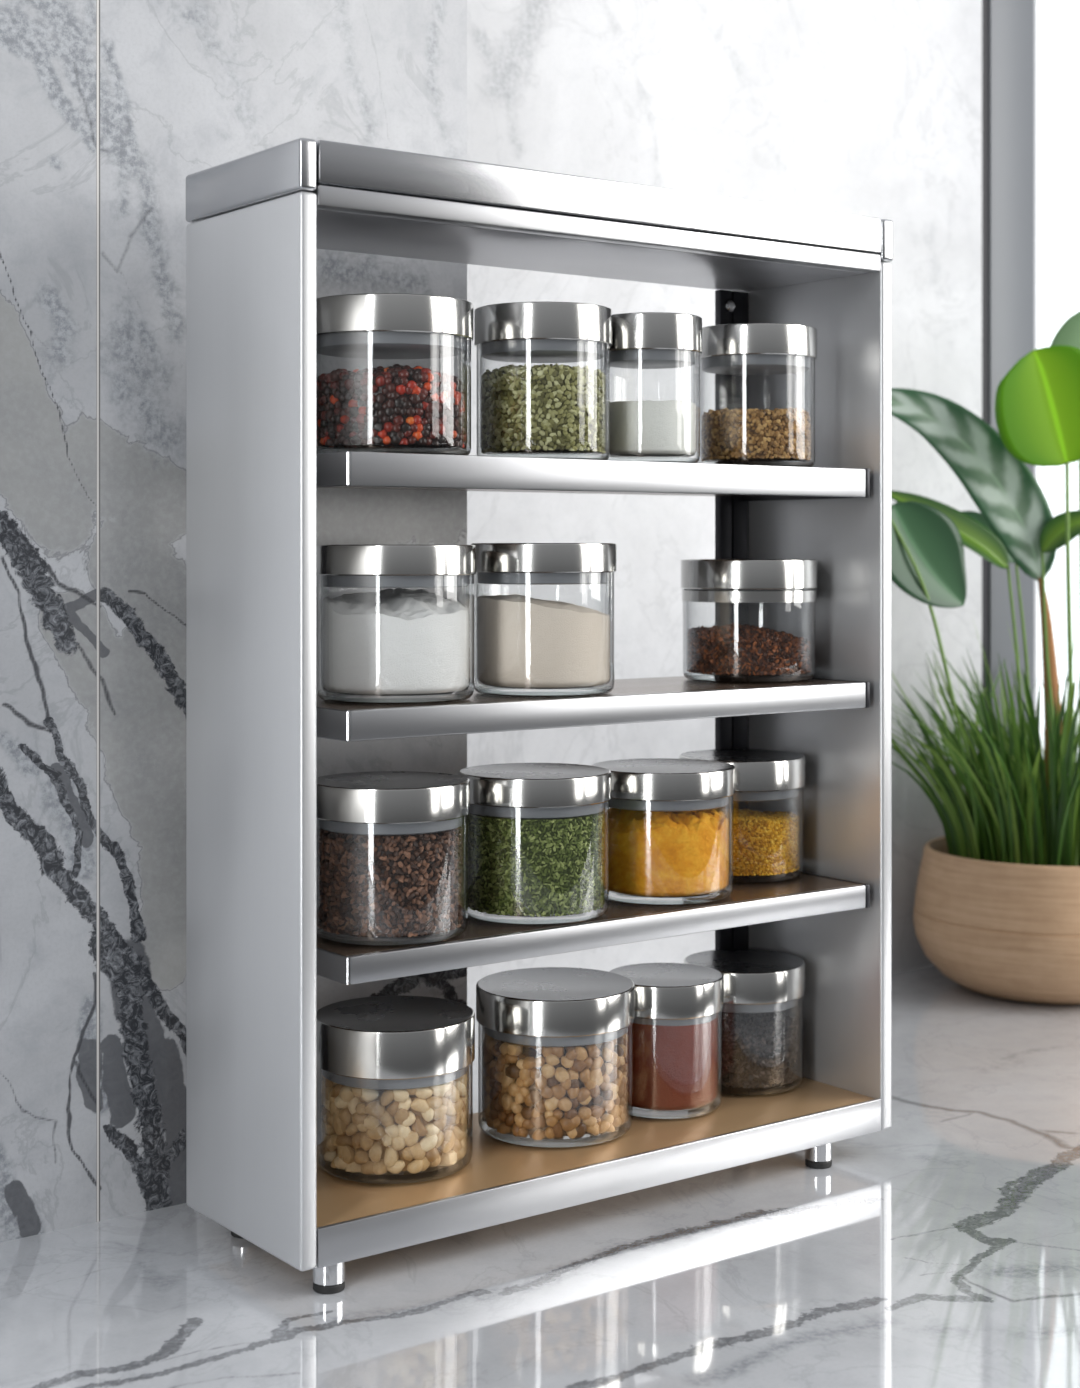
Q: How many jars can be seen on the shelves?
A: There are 15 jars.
